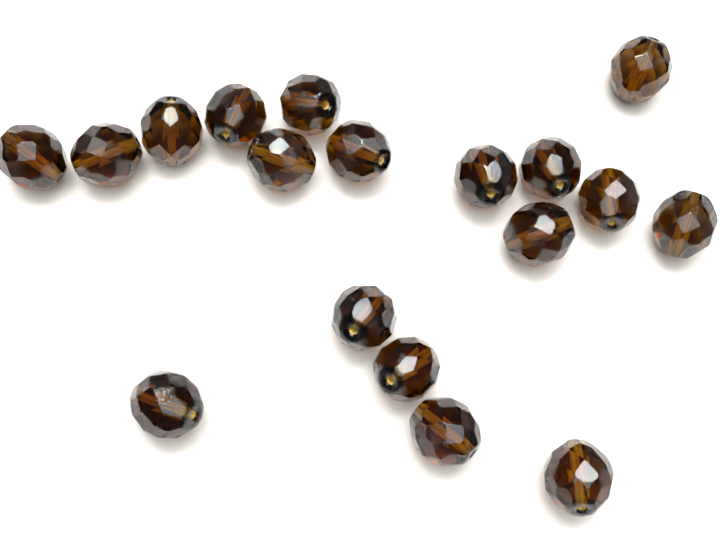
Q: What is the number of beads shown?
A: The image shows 18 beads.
